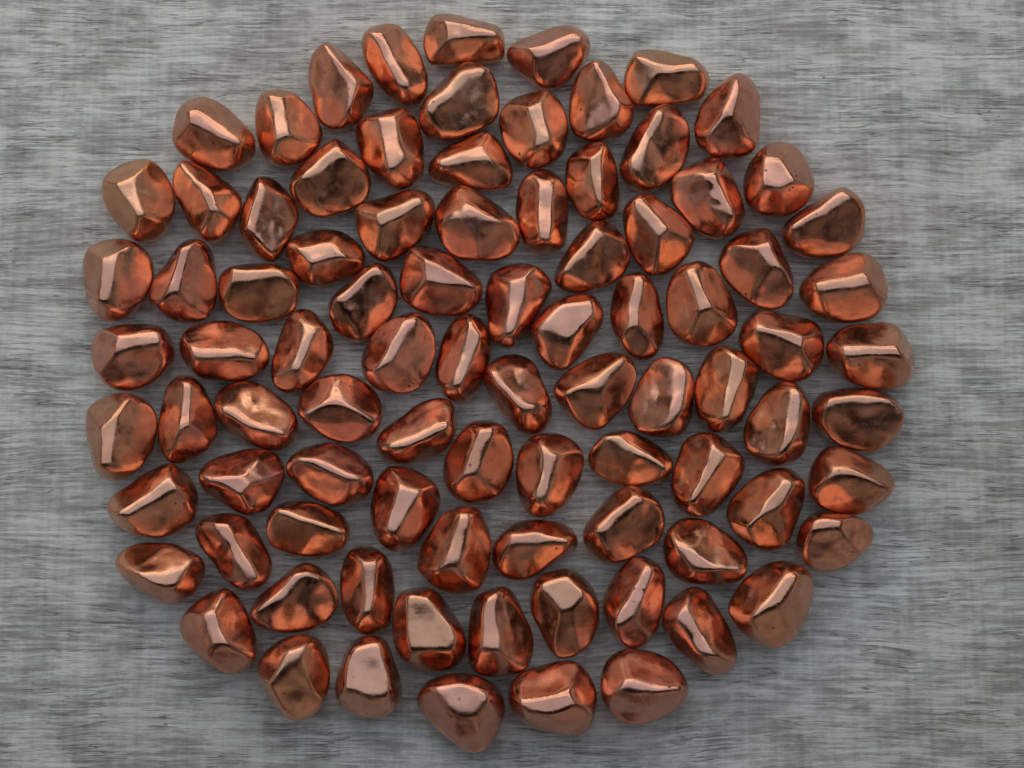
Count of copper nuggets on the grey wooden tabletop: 89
